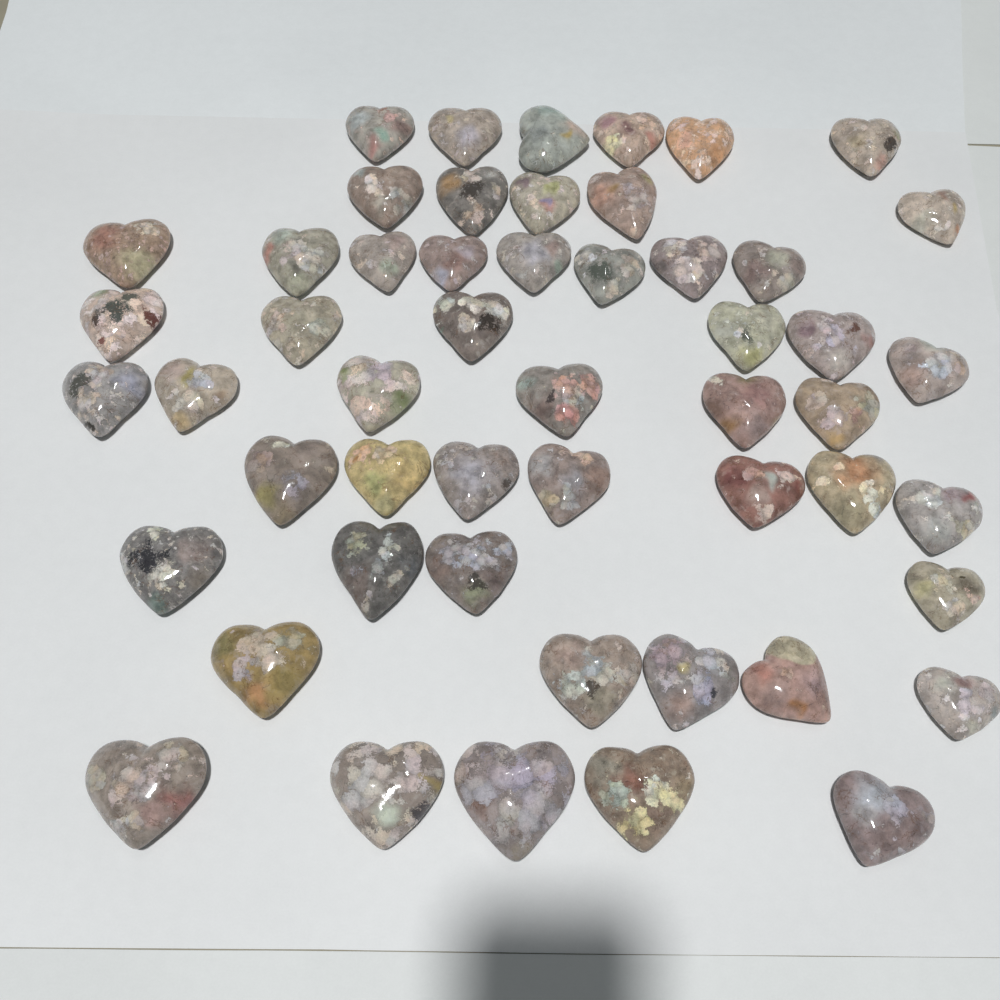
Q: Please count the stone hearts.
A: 52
